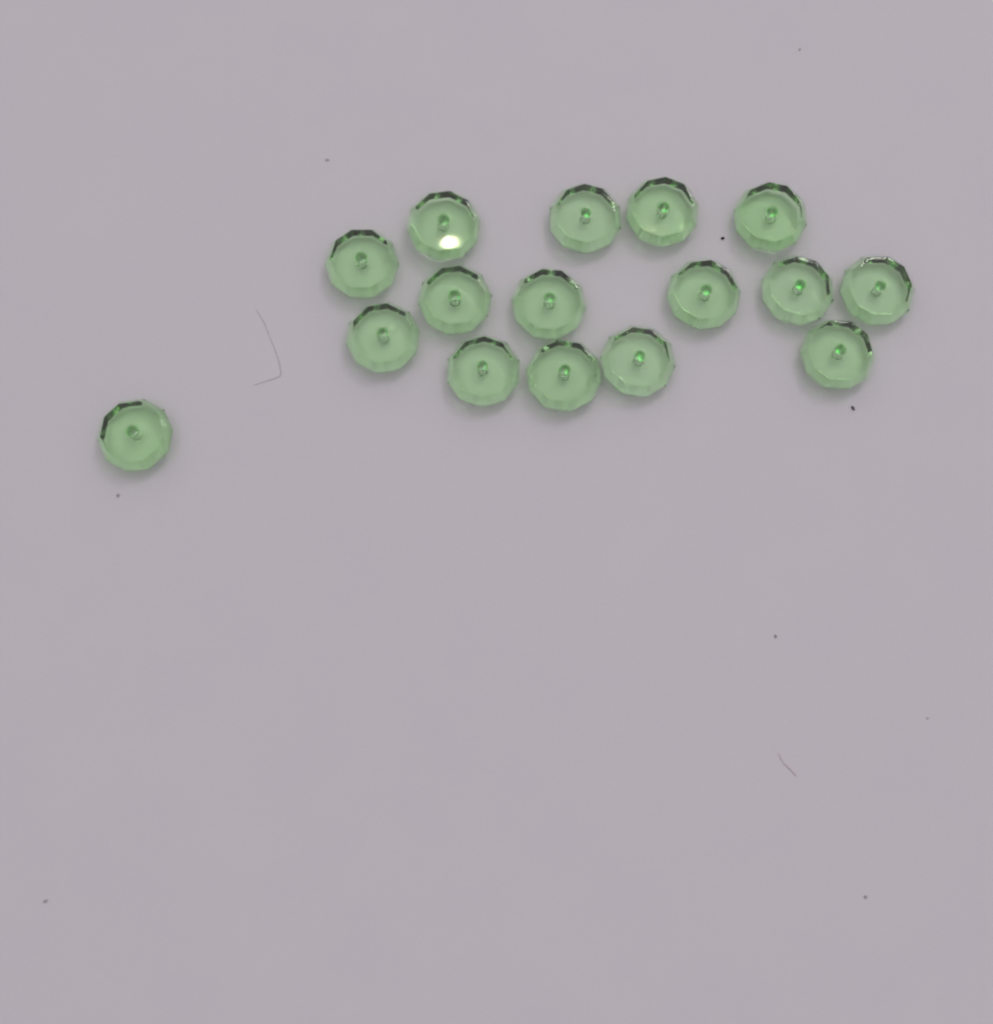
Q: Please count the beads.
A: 16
